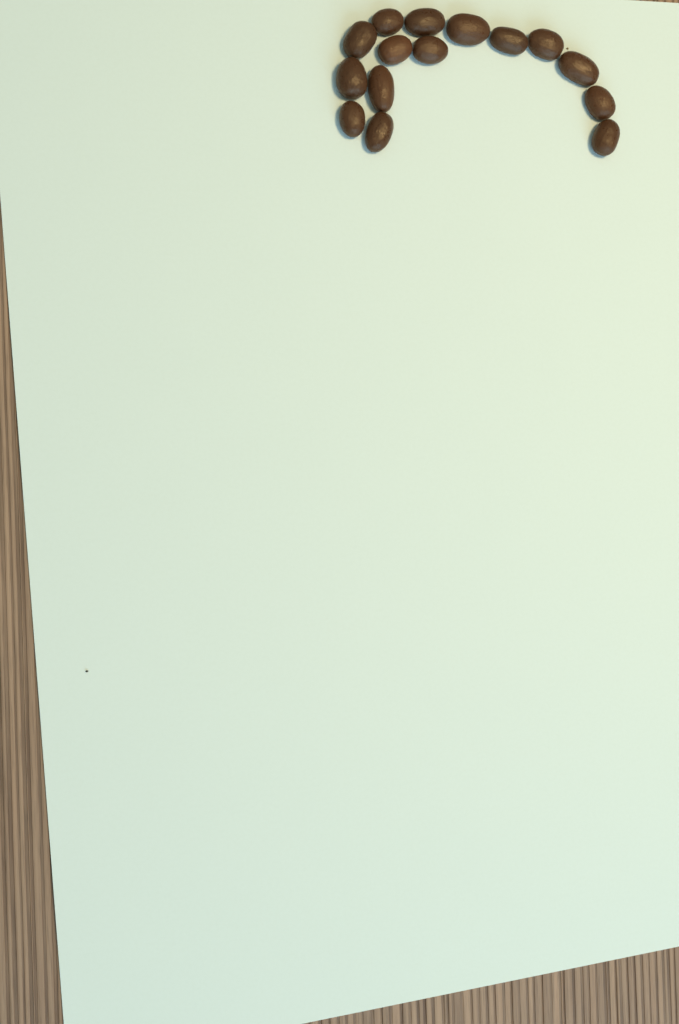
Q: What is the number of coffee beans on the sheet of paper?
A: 15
